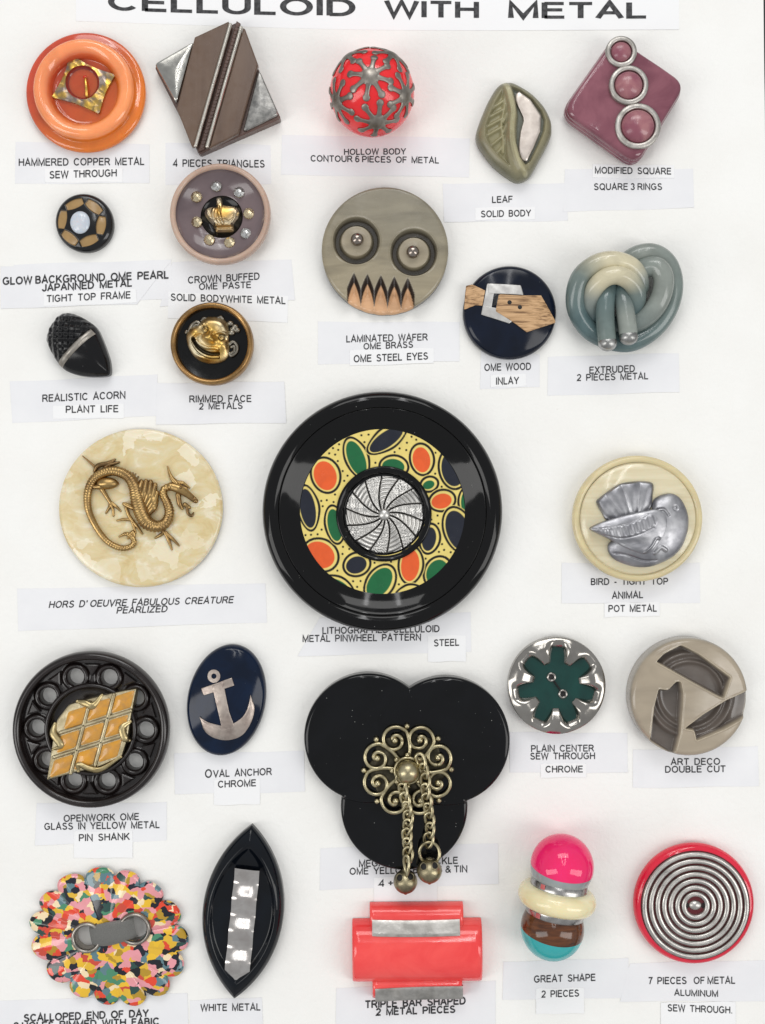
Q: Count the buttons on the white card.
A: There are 25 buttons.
